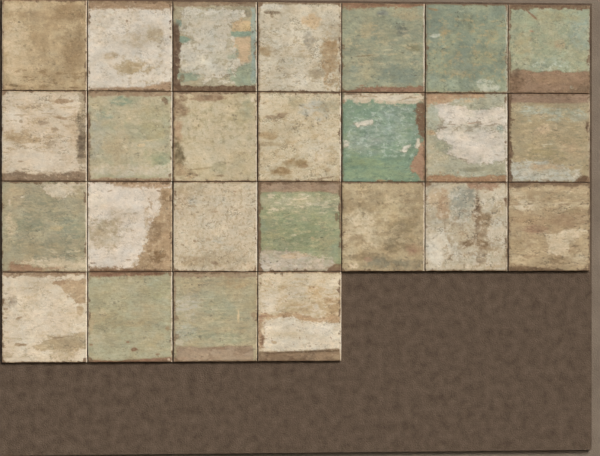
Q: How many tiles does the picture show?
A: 25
